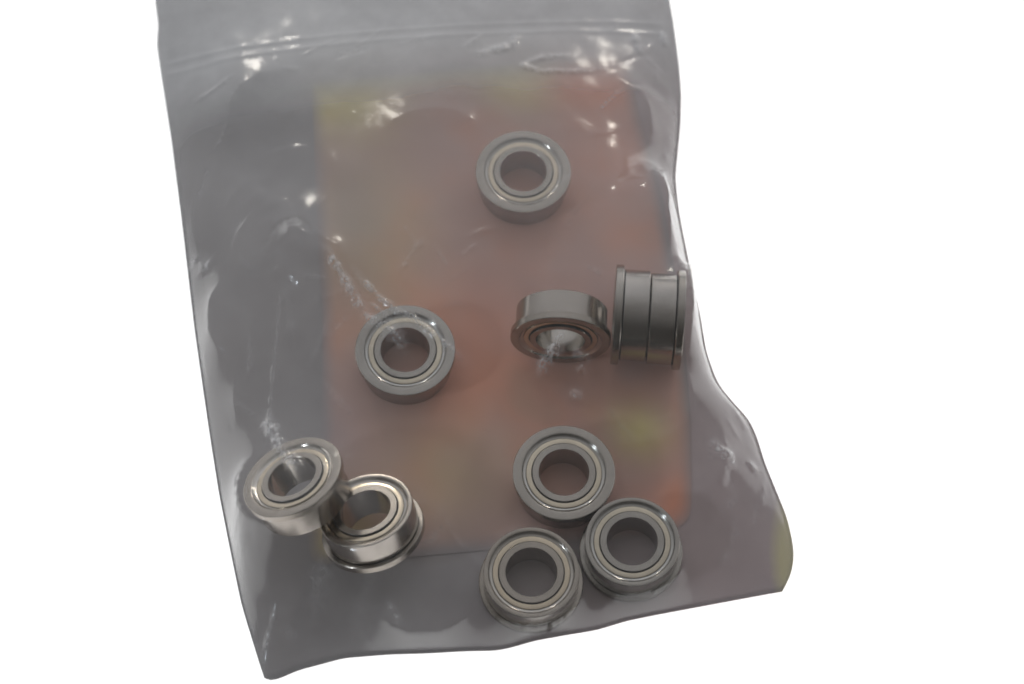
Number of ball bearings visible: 10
